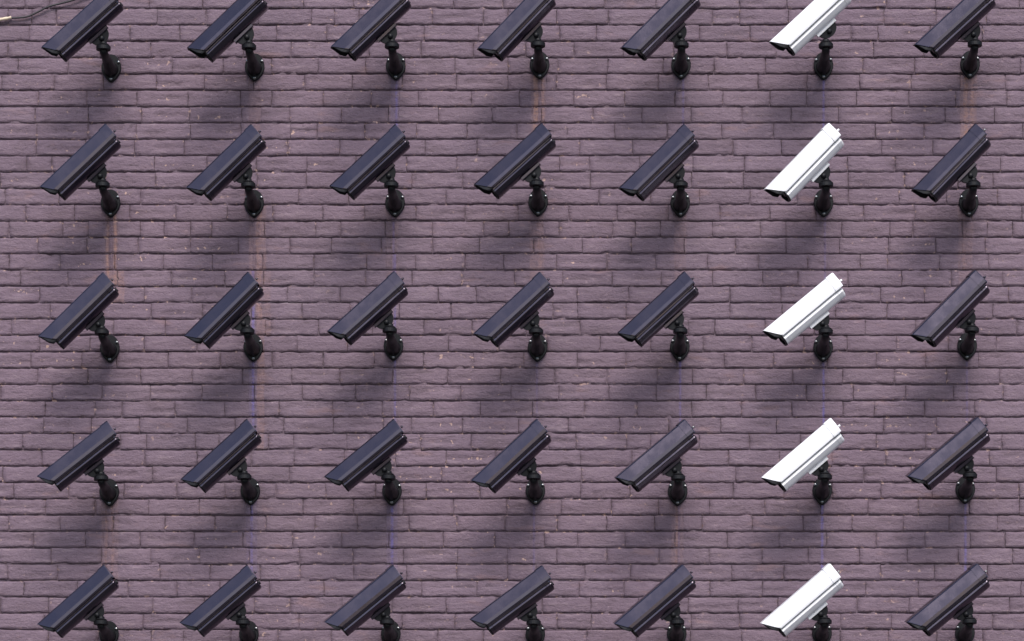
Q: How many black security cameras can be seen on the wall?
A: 30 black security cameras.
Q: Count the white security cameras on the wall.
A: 5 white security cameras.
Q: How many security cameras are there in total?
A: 35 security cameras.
